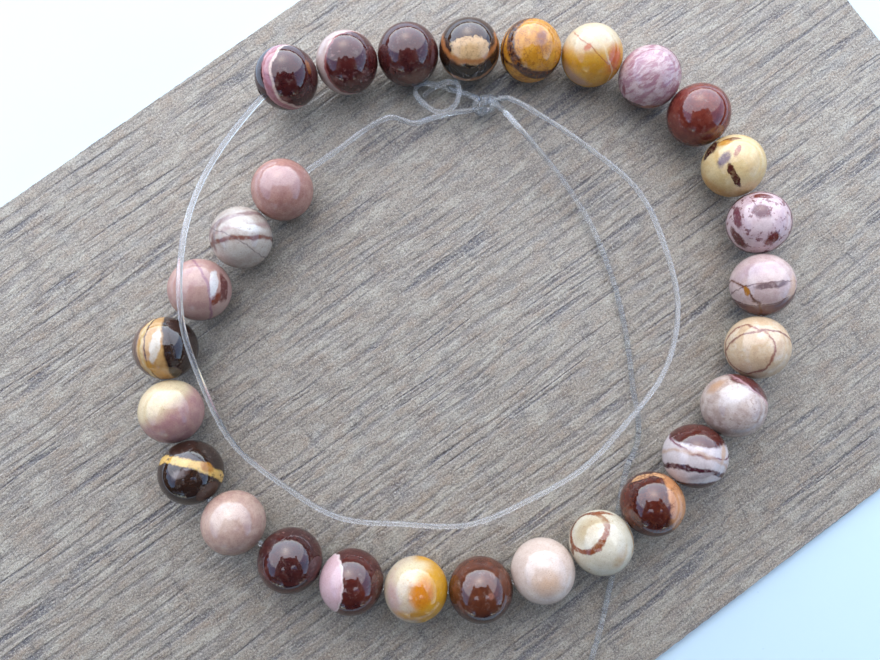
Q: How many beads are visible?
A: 28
